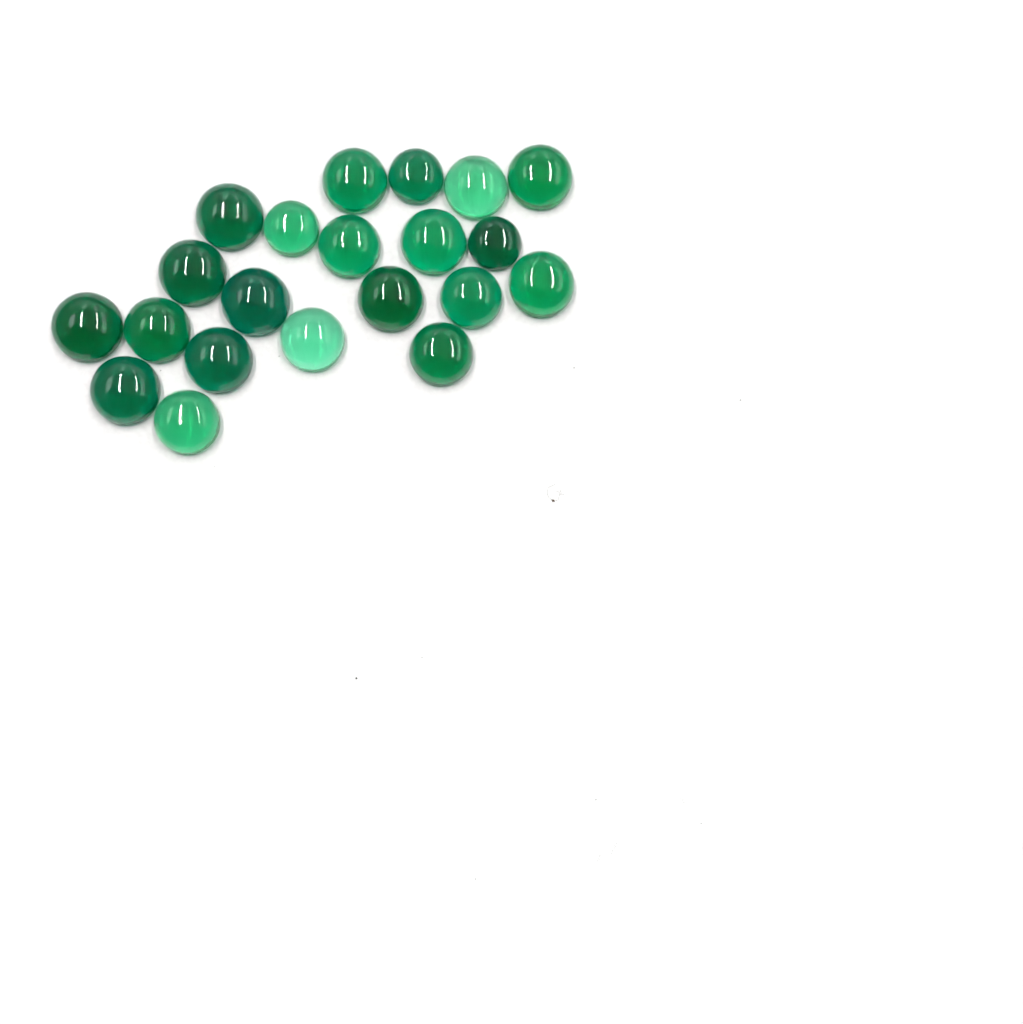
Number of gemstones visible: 21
